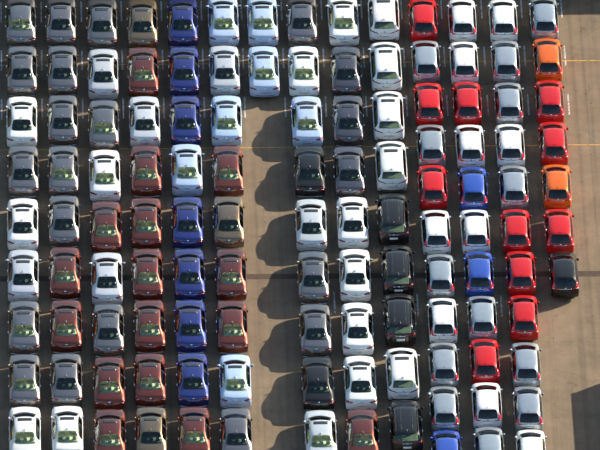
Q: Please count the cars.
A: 123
